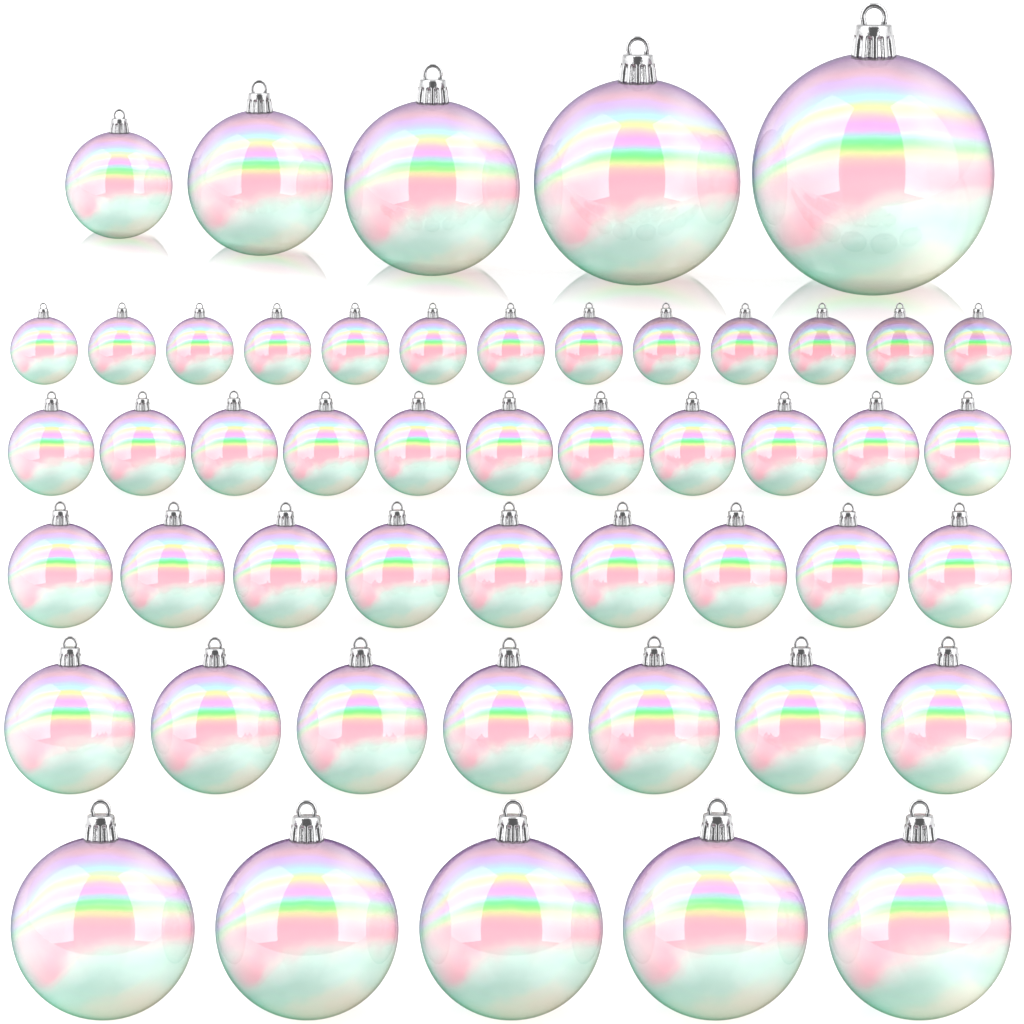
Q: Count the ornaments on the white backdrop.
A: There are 50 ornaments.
